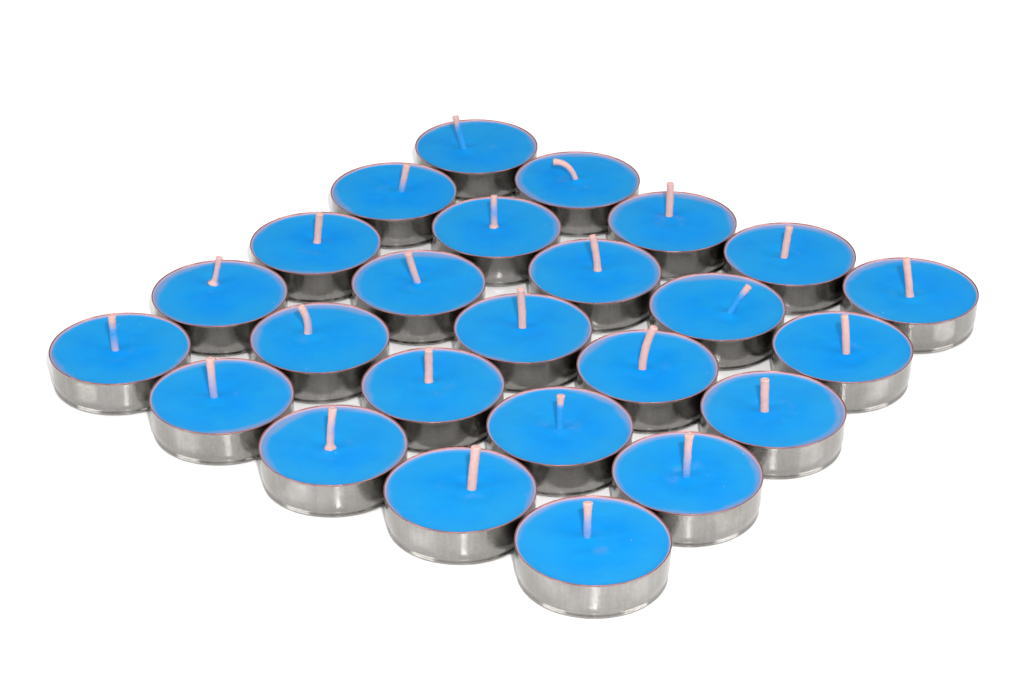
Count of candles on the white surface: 25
